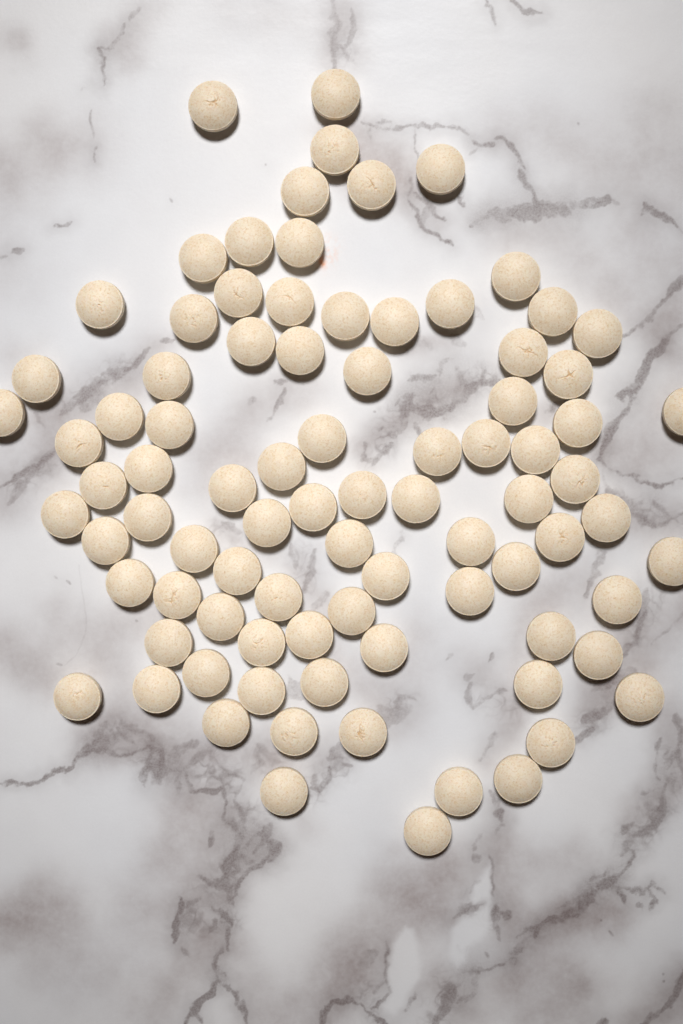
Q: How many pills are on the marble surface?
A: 87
